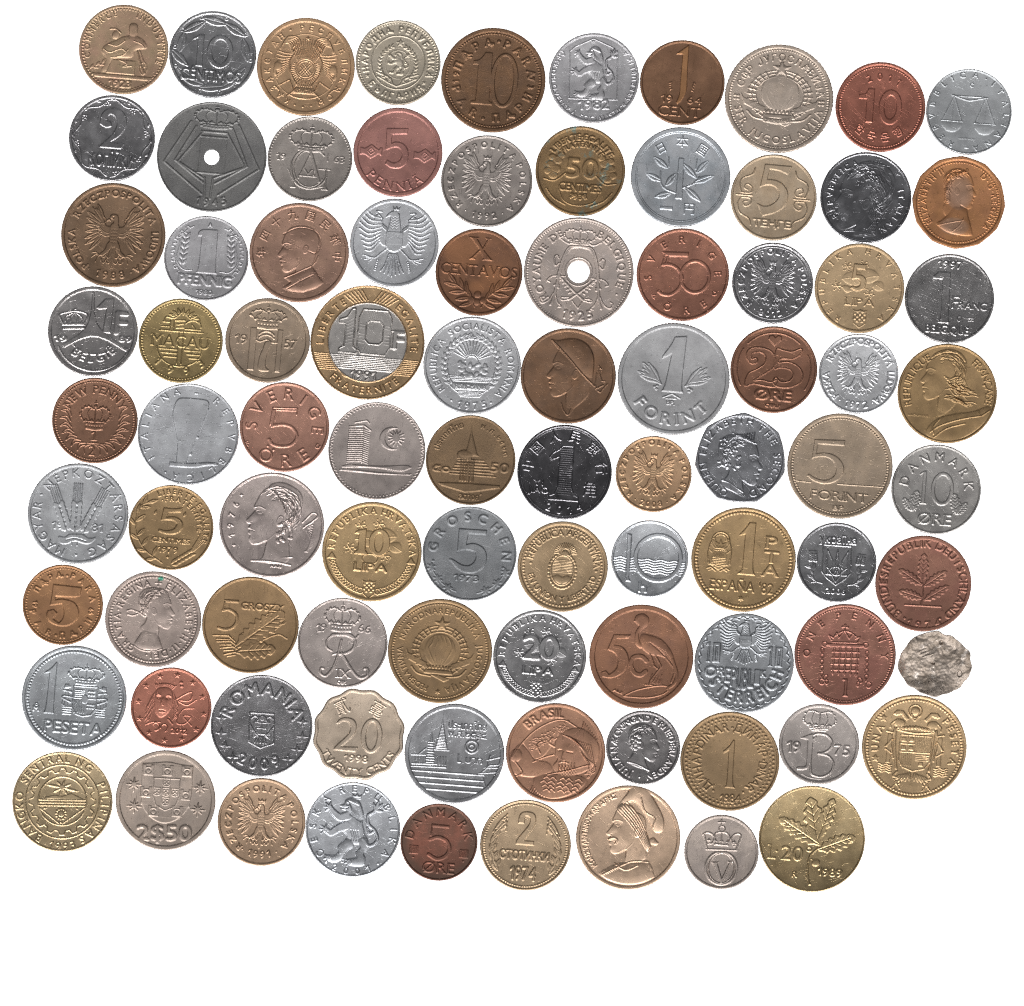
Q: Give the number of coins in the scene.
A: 89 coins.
